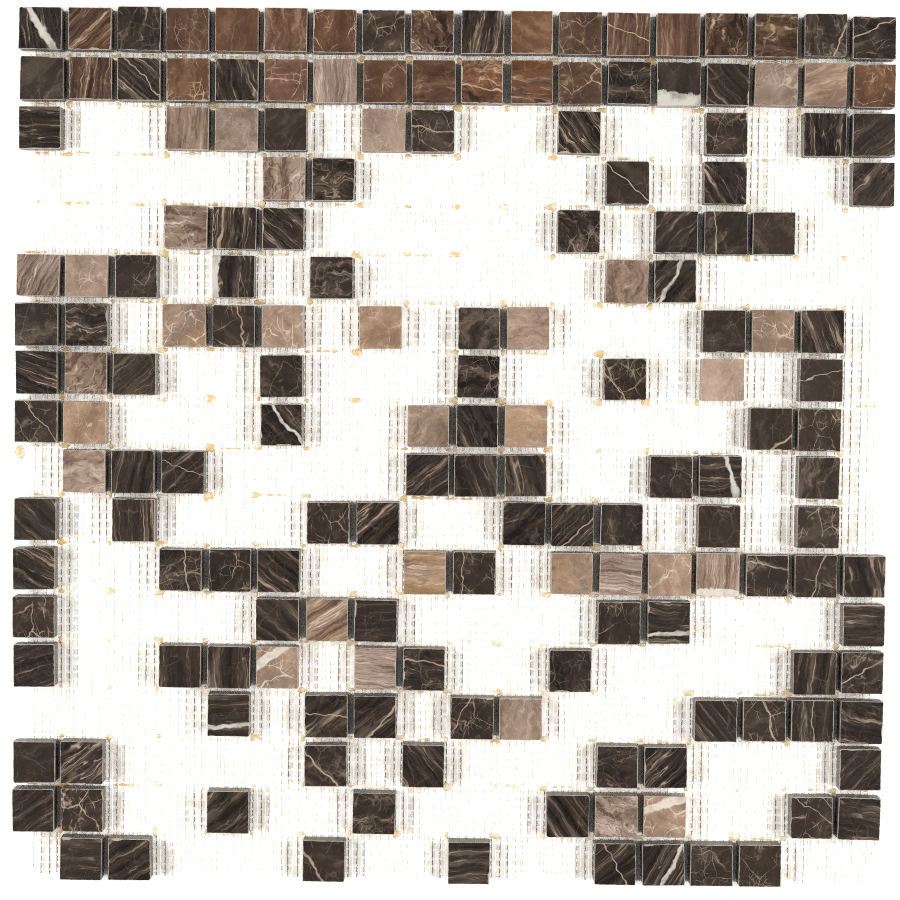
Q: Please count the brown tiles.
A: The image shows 21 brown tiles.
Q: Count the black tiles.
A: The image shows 118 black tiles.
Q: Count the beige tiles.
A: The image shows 33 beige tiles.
